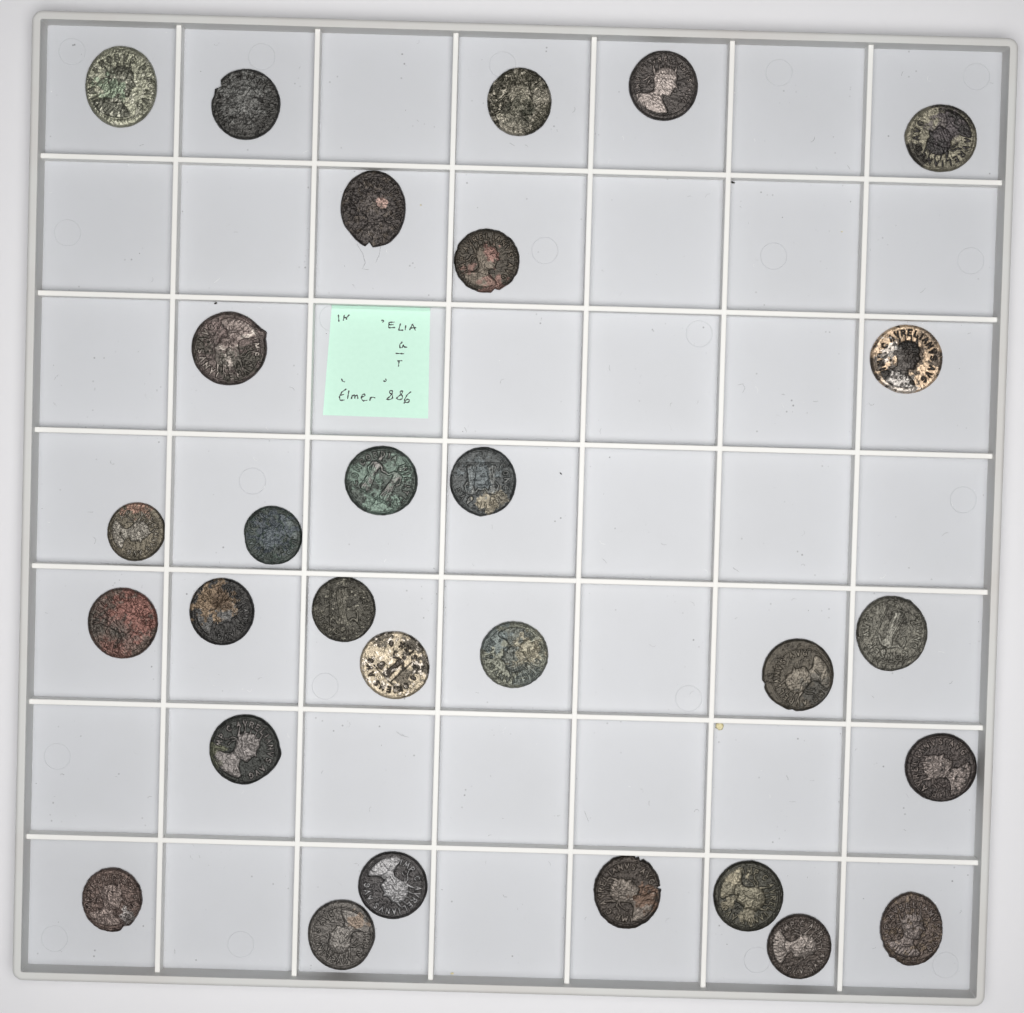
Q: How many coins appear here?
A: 29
